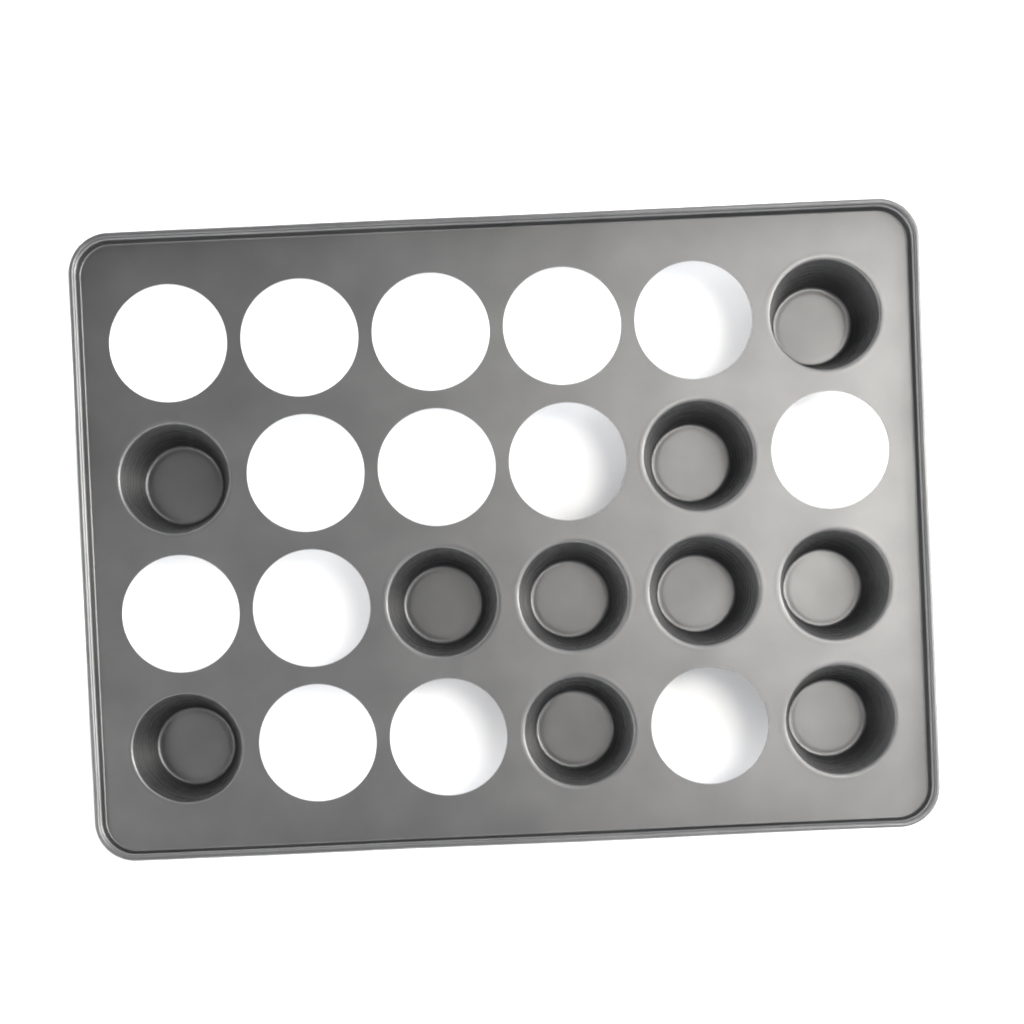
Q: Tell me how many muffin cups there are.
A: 10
